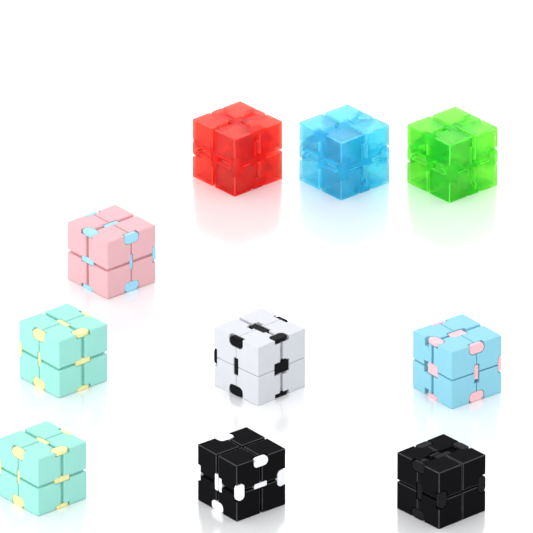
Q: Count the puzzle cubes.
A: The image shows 10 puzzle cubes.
